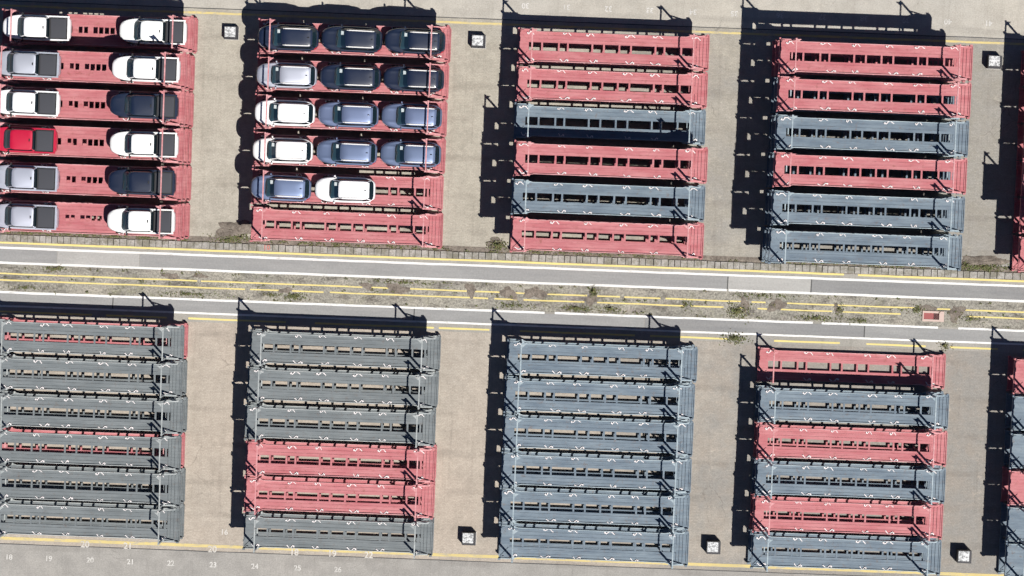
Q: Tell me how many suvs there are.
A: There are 14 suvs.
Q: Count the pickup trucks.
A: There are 12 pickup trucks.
